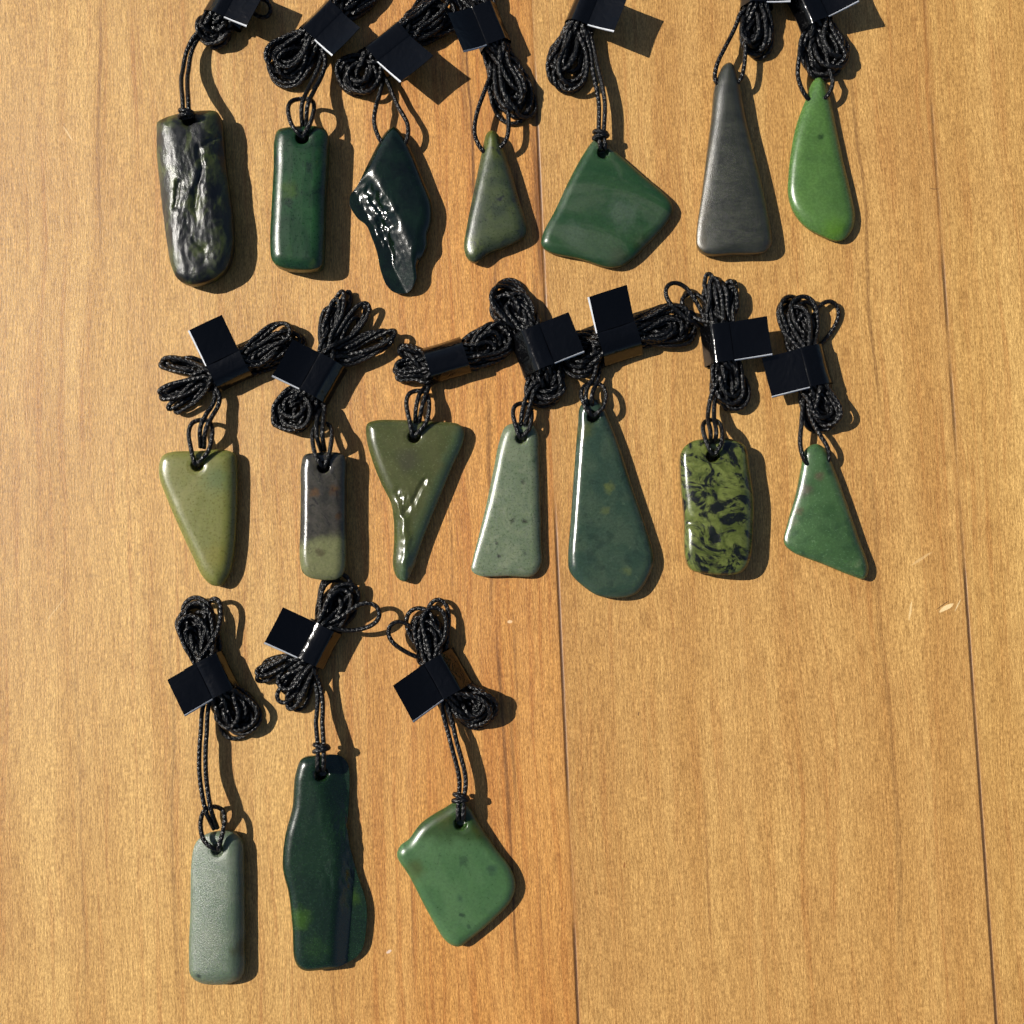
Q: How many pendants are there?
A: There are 17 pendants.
